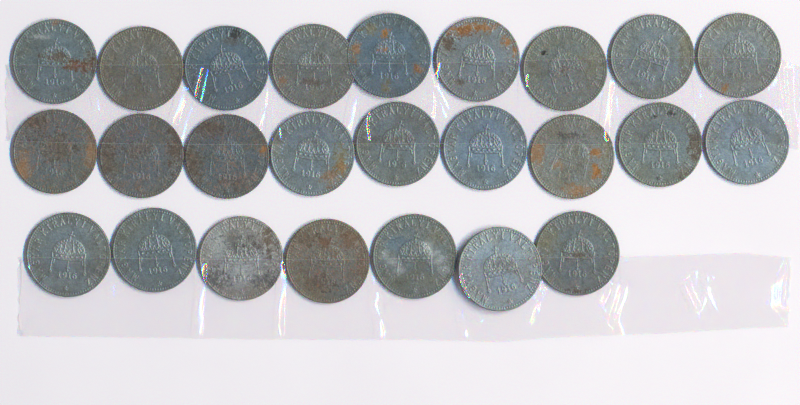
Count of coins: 25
